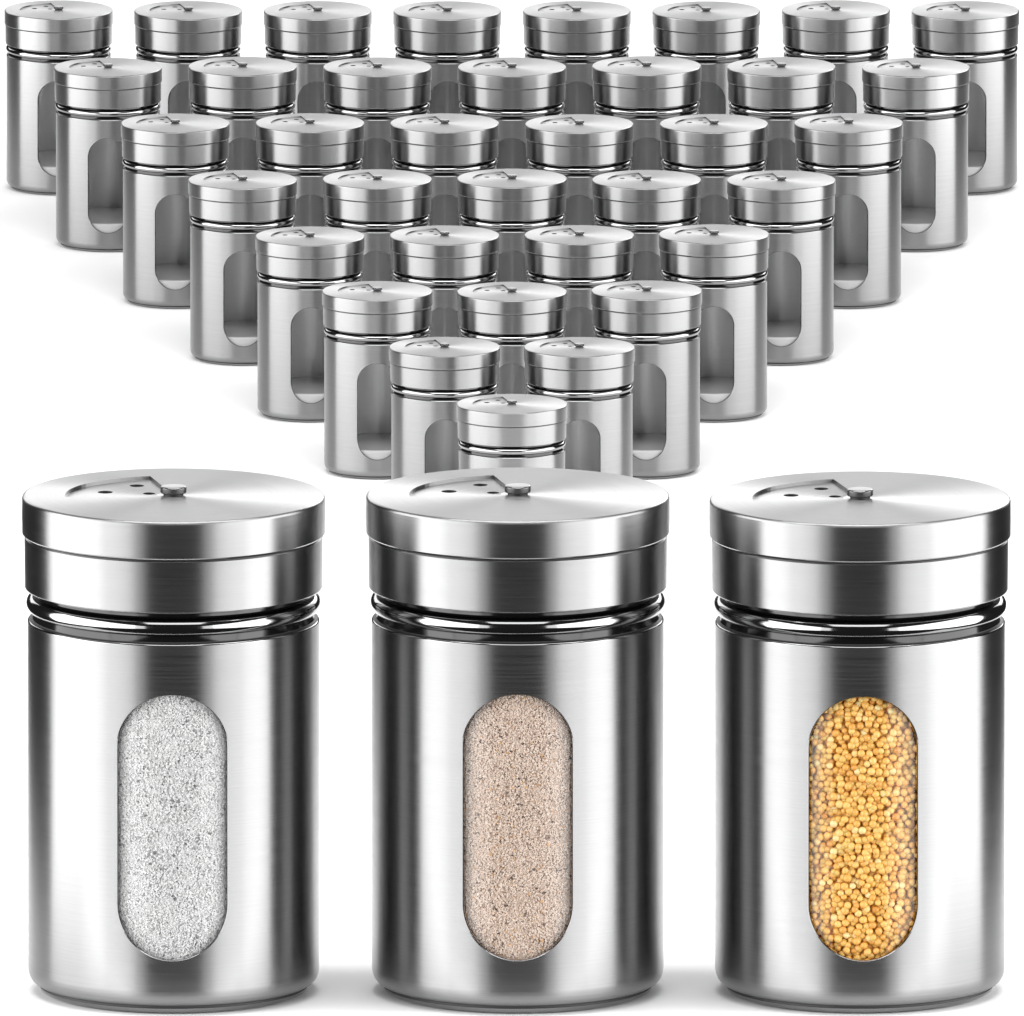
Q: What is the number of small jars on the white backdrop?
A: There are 36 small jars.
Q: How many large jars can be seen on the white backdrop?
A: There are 3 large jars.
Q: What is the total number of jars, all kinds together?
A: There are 39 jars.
